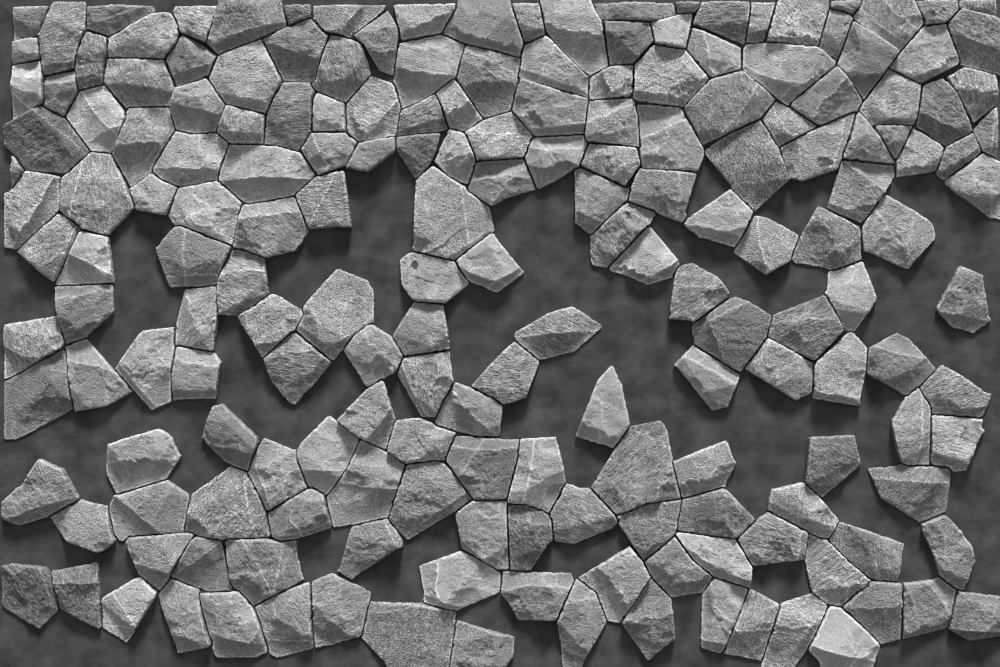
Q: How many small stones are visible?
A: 43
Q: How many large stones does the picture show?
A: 146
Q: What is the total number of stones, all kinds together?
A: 189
